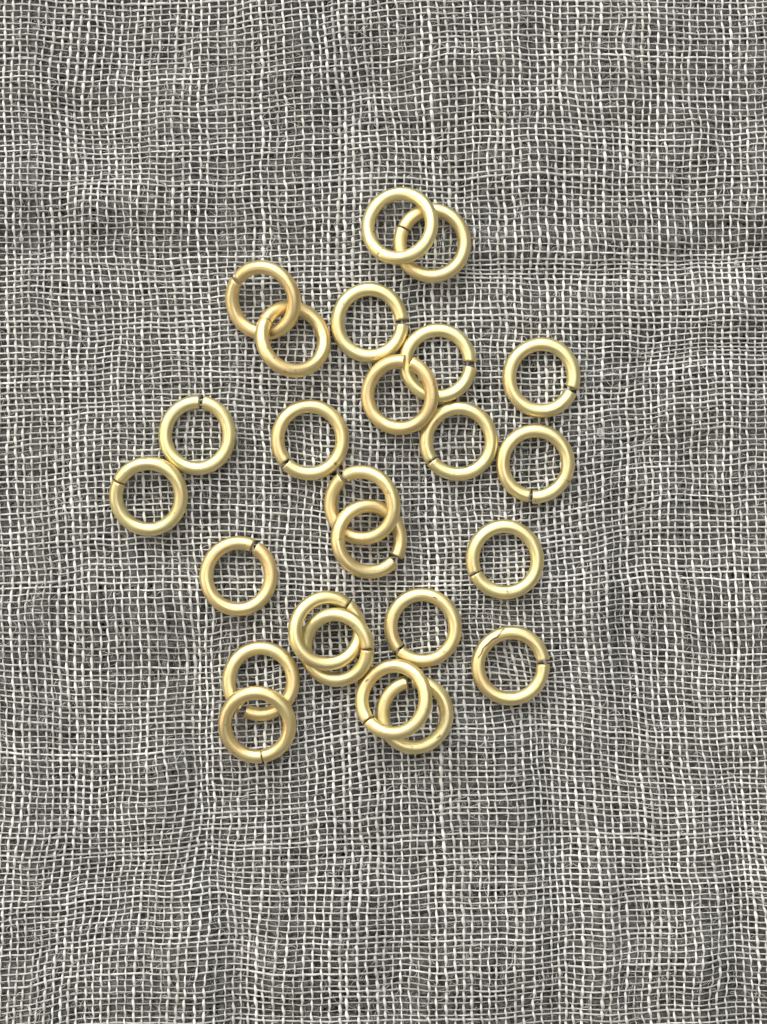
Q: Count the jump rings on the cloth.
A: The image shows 25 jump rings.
